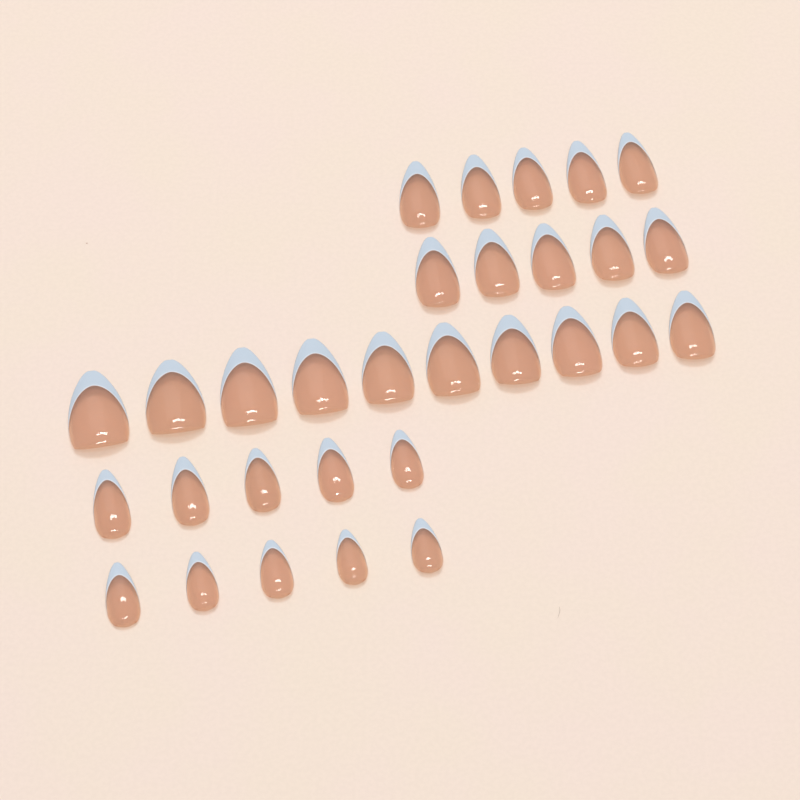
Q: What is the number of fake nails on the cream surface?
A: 30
